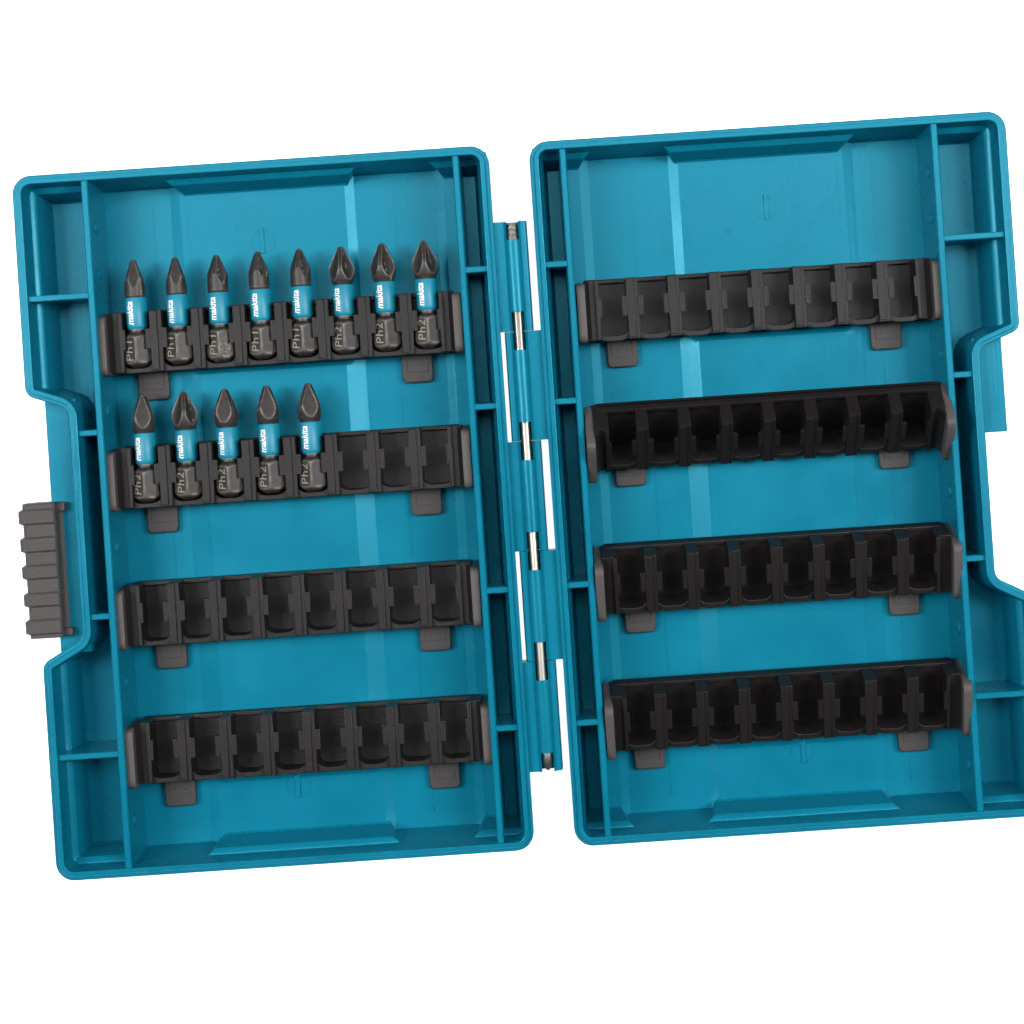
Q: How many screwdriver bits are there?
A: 13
